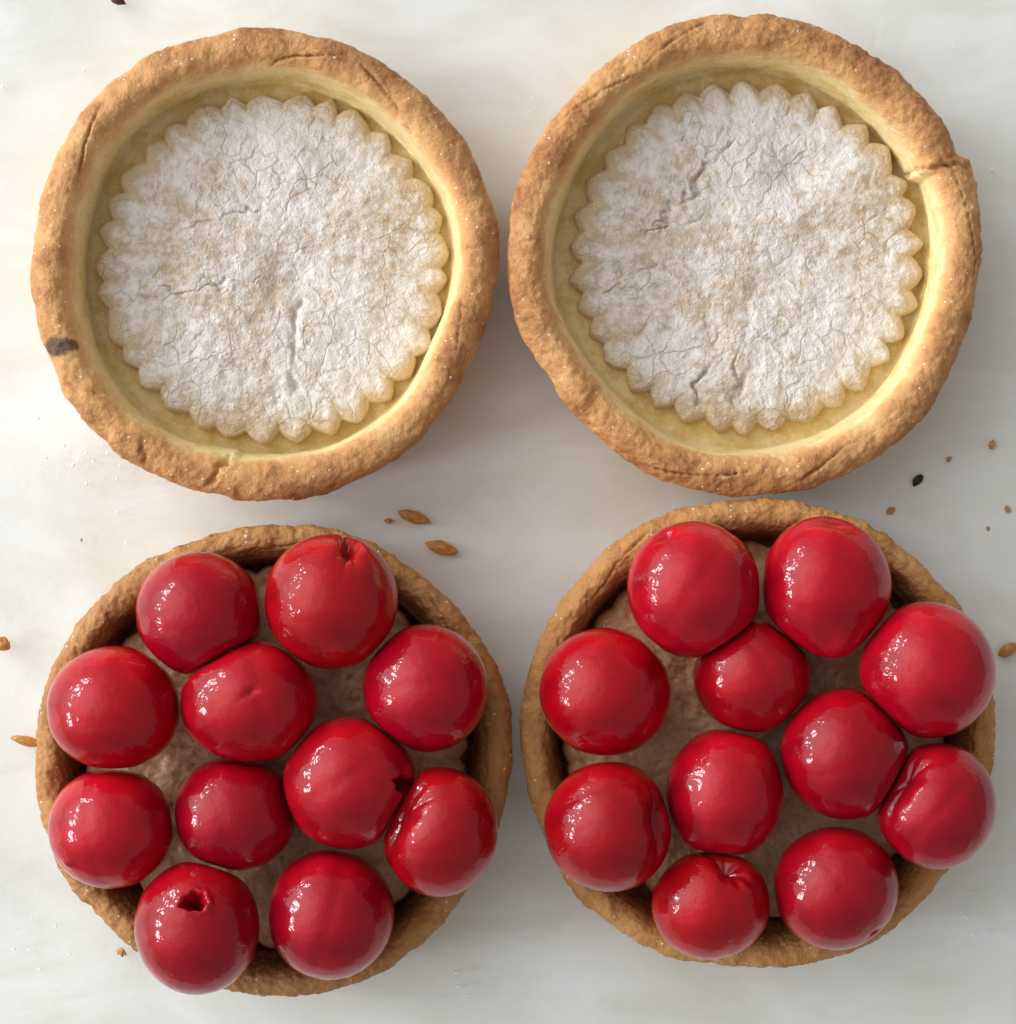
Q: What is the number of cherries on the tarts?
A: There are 22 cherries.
